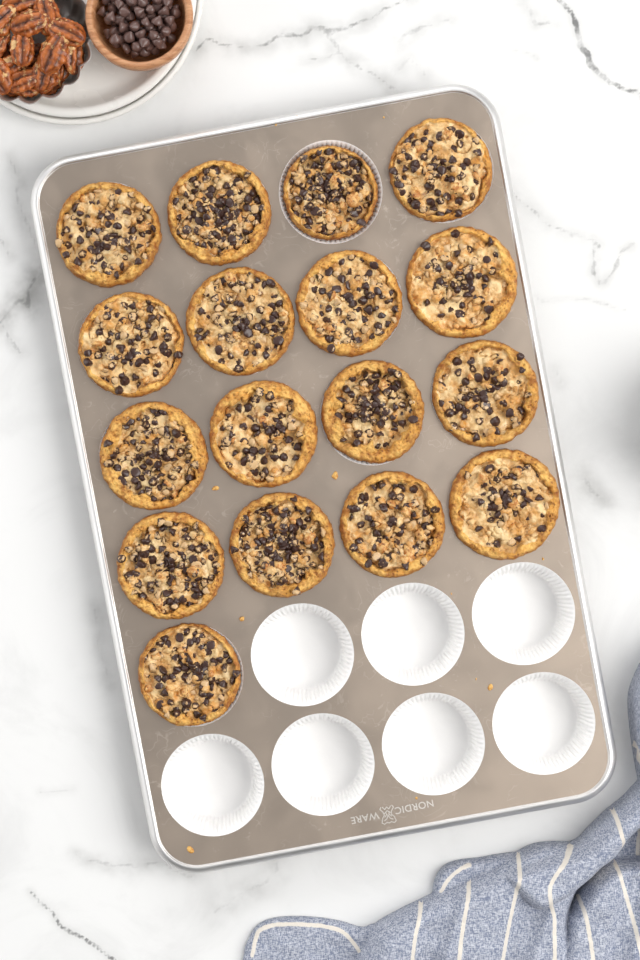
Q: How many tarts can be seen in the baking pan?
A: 17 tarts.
